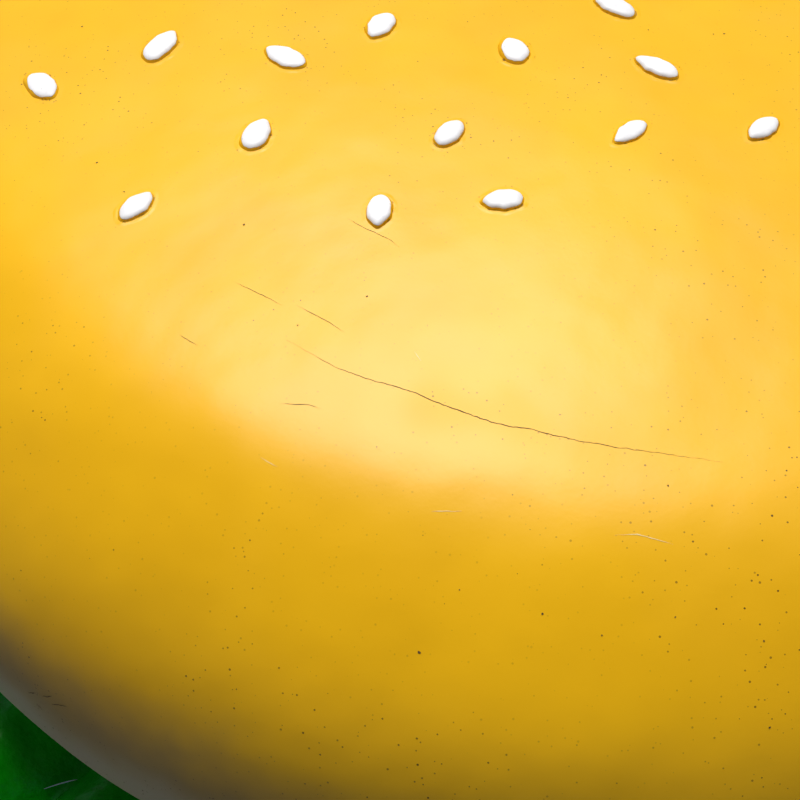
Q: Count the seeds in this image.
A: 14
